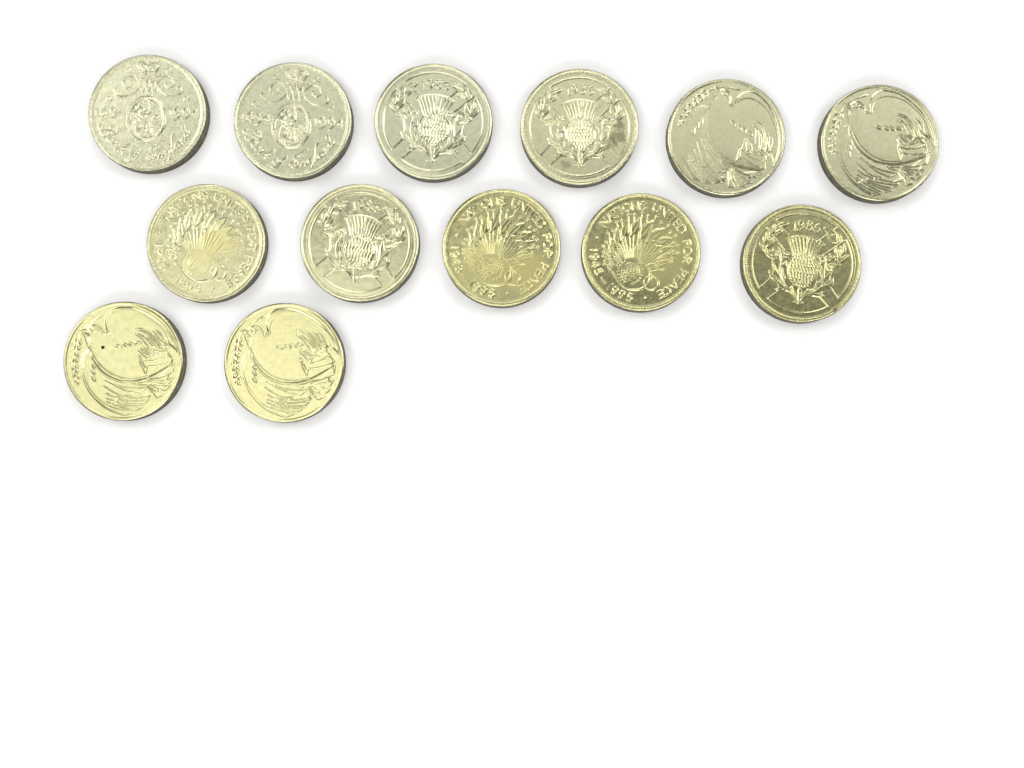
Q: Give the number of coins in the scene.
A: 13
